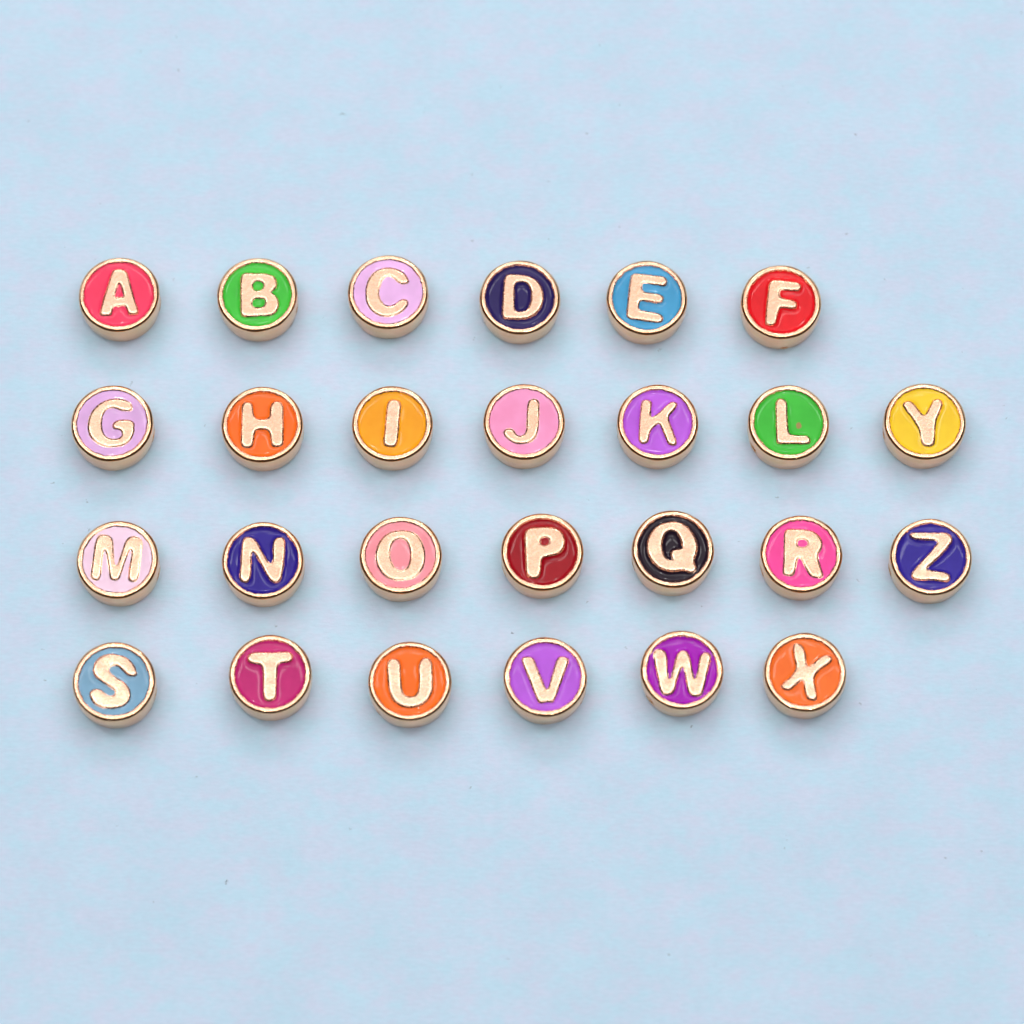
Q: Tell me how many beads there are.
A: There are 26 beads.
